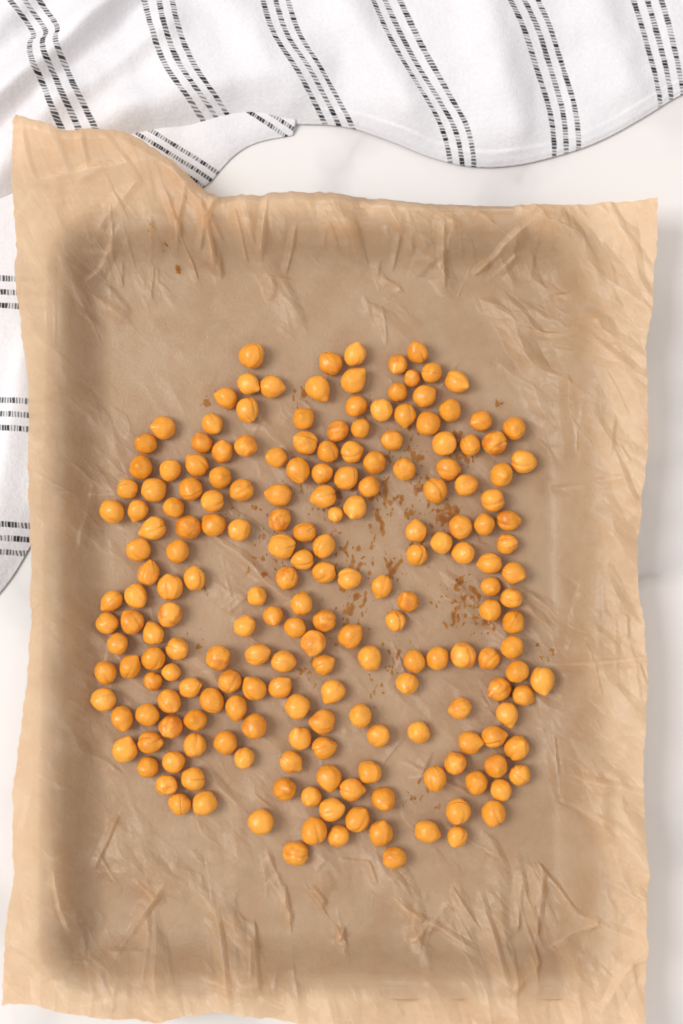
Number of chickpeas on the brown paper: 200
